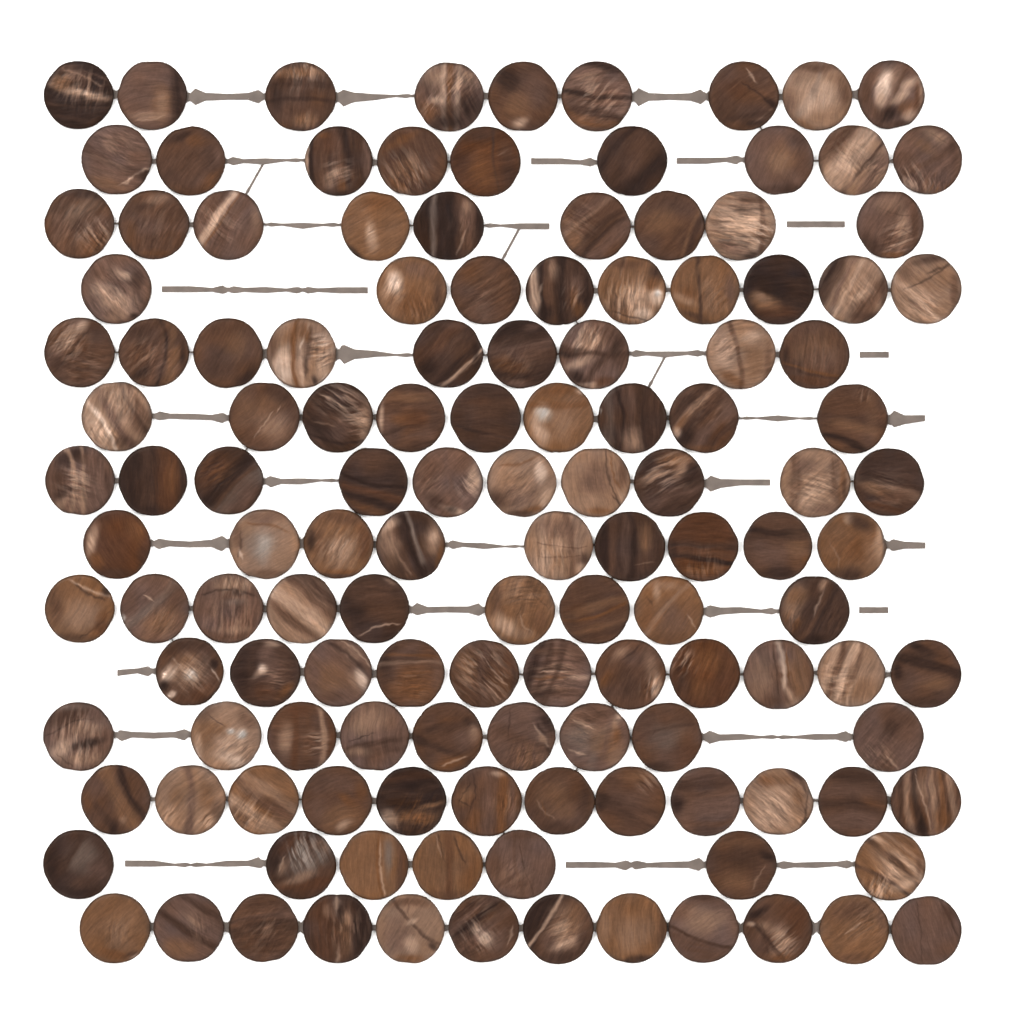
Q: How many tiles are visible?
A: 133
